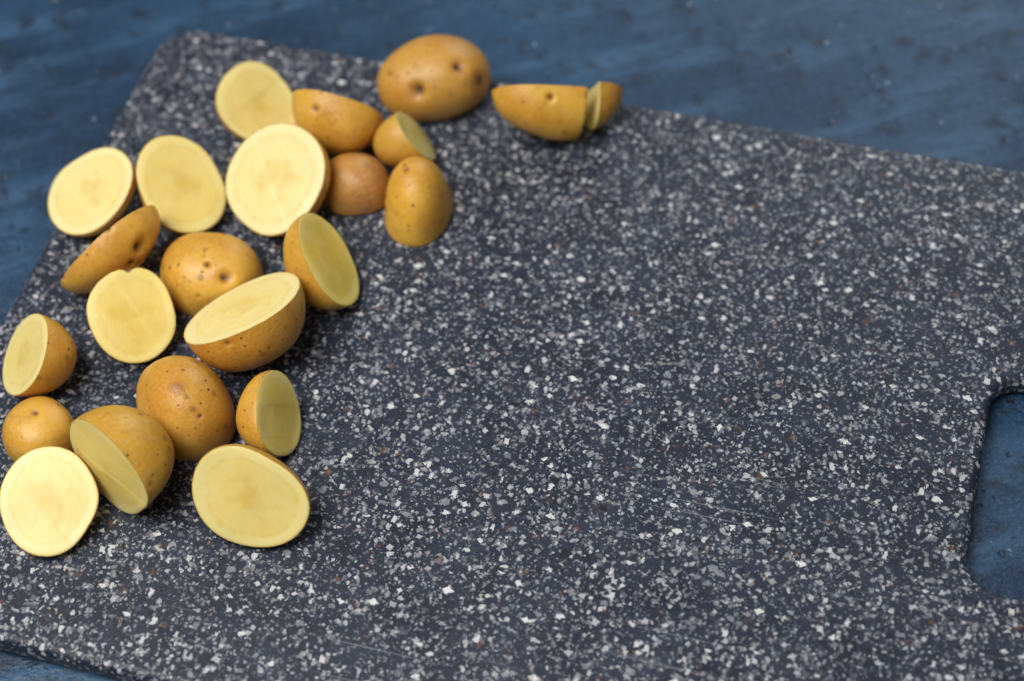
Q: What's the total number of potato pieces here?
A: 23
